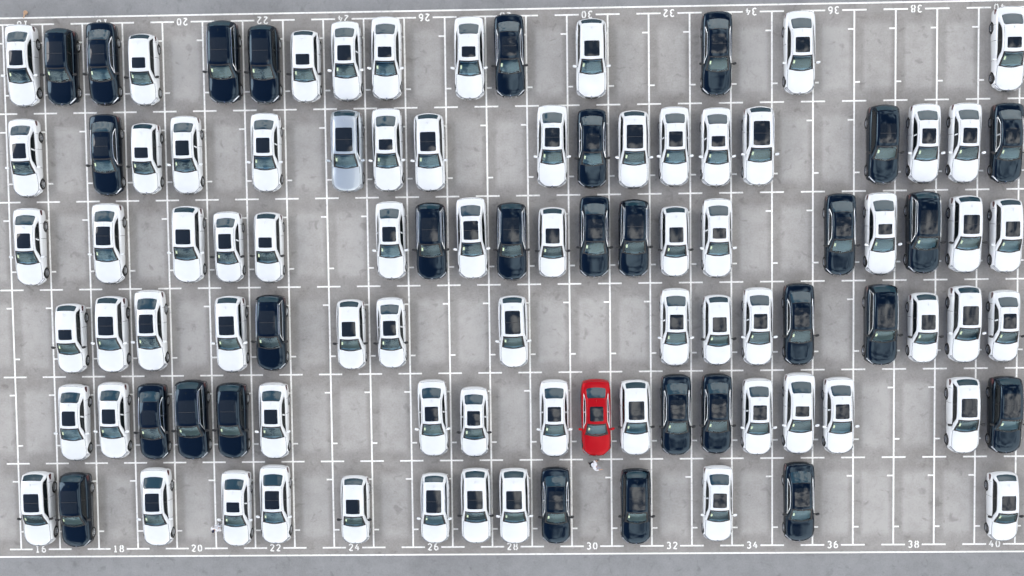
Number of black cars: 29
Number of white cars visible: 69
